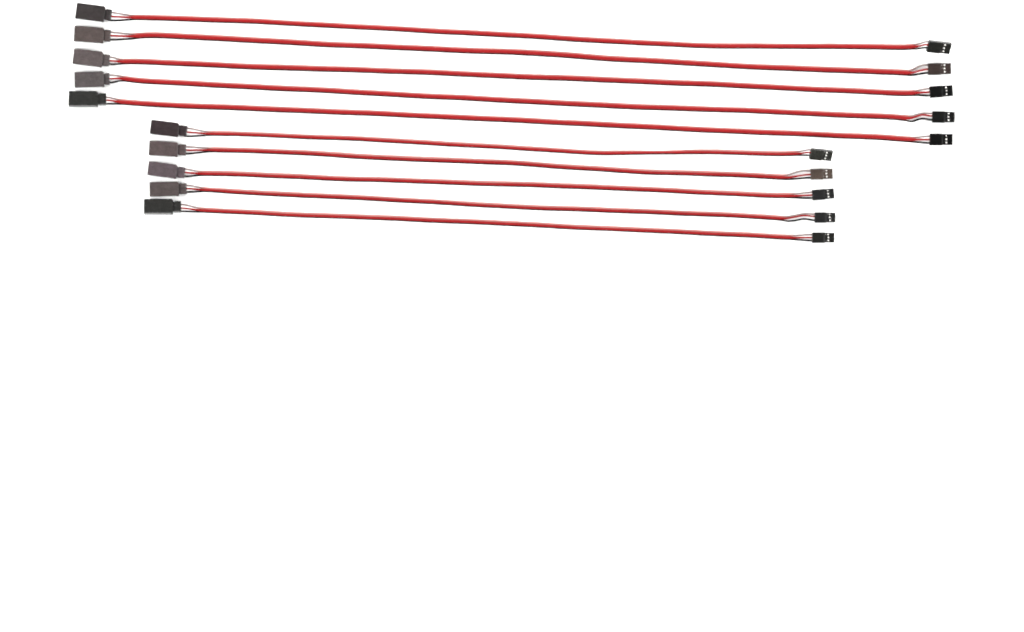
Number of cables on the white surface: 10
